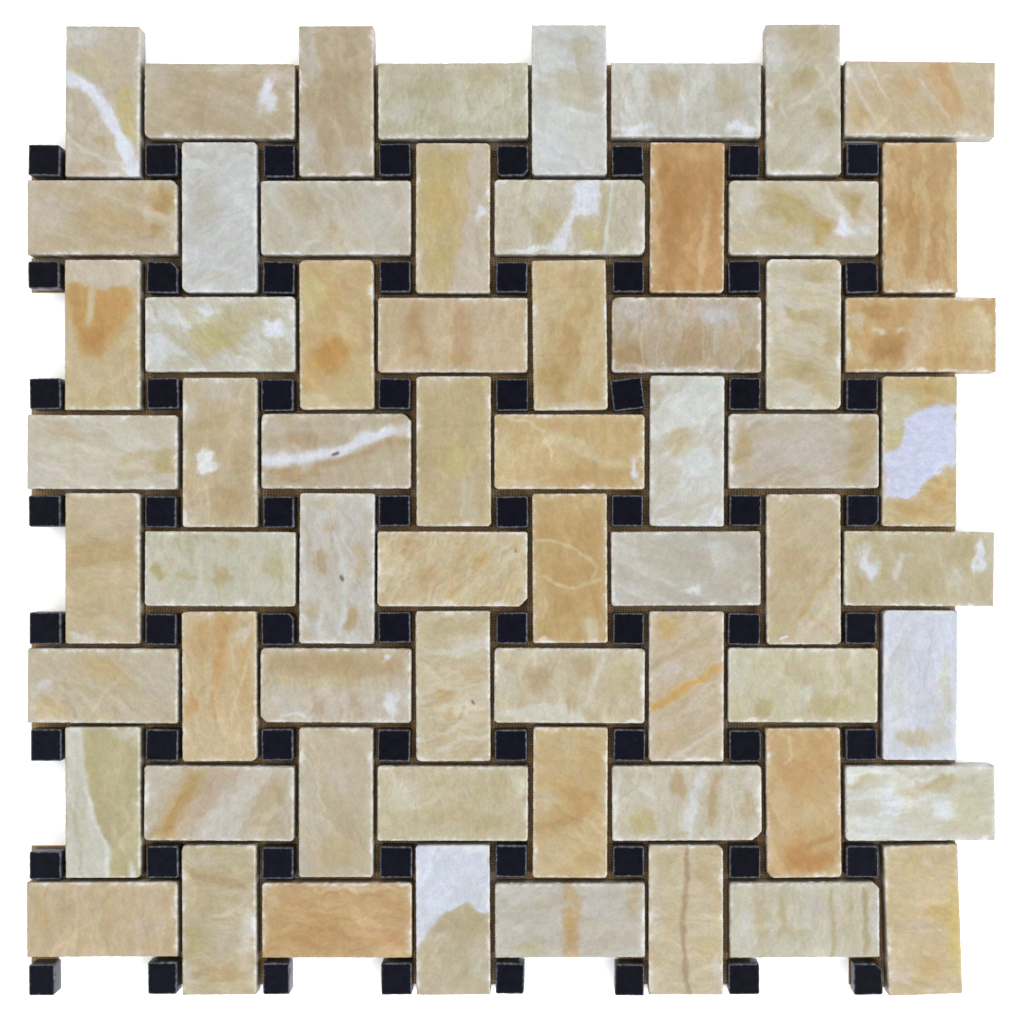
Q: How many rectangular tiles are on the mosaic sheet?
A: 64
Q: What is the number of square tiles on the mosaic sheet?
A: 64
